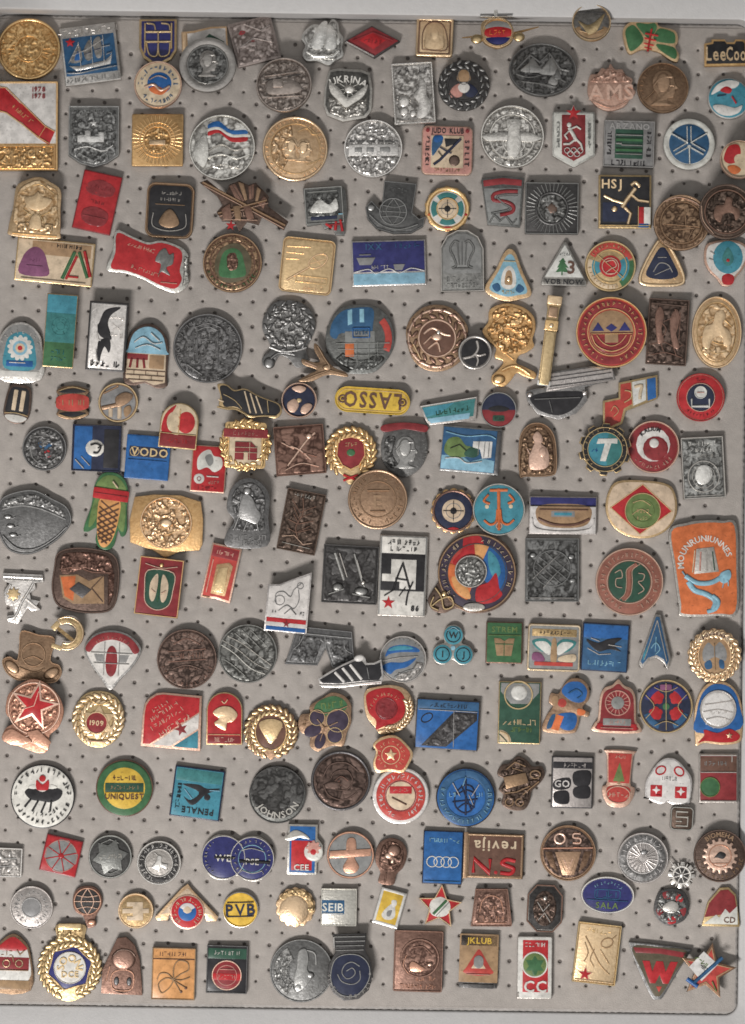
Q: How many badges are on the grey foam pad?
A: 200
